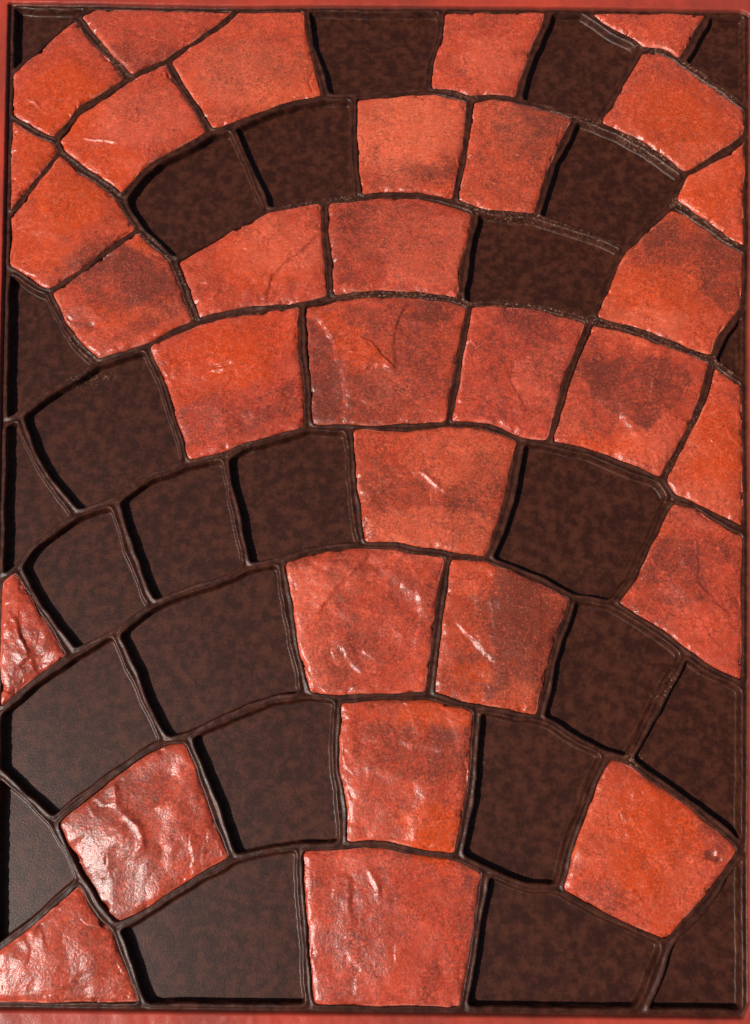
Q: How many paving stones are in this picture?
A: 31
